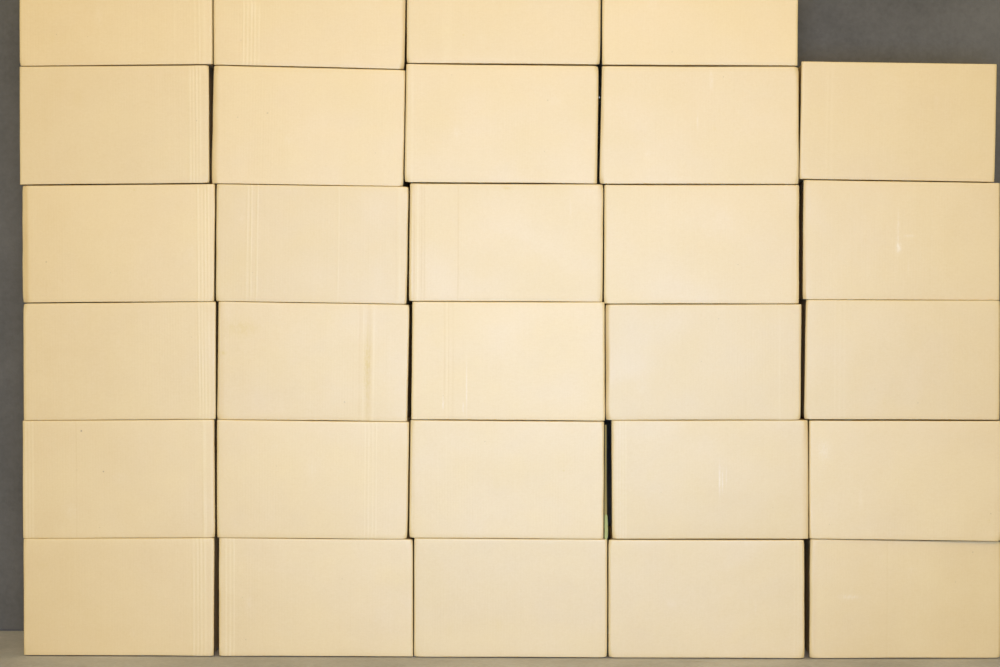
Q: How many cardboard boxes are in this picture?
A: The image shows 29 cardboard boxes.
